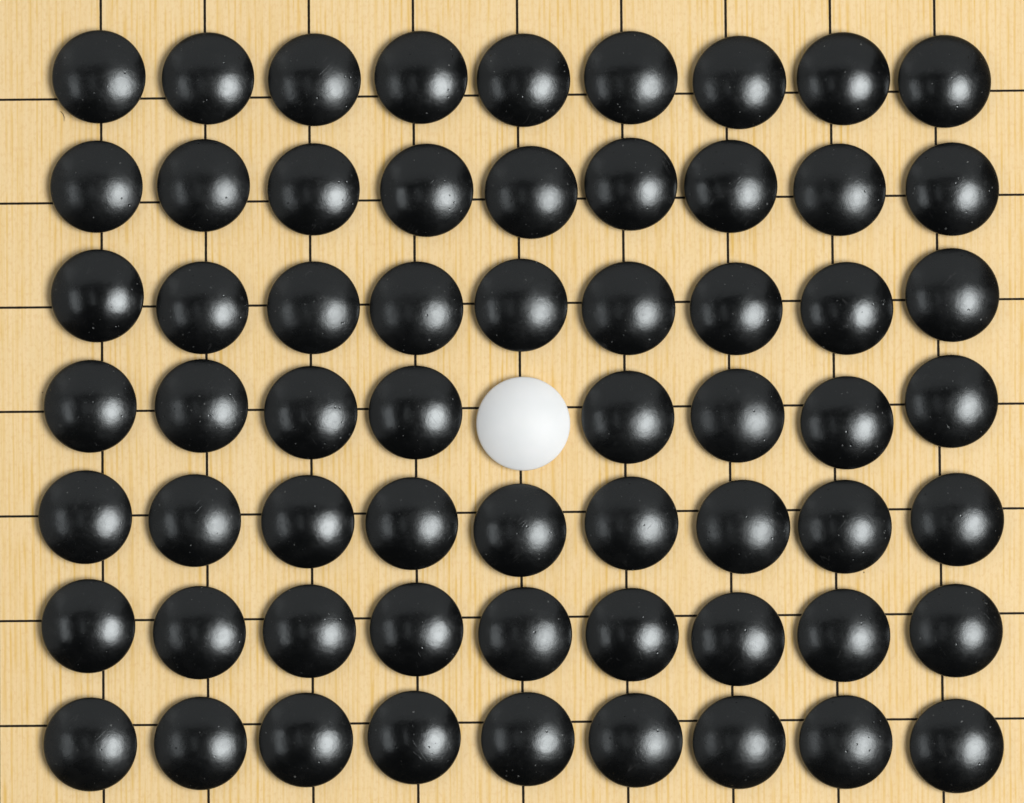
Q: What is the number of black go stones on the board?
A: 62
